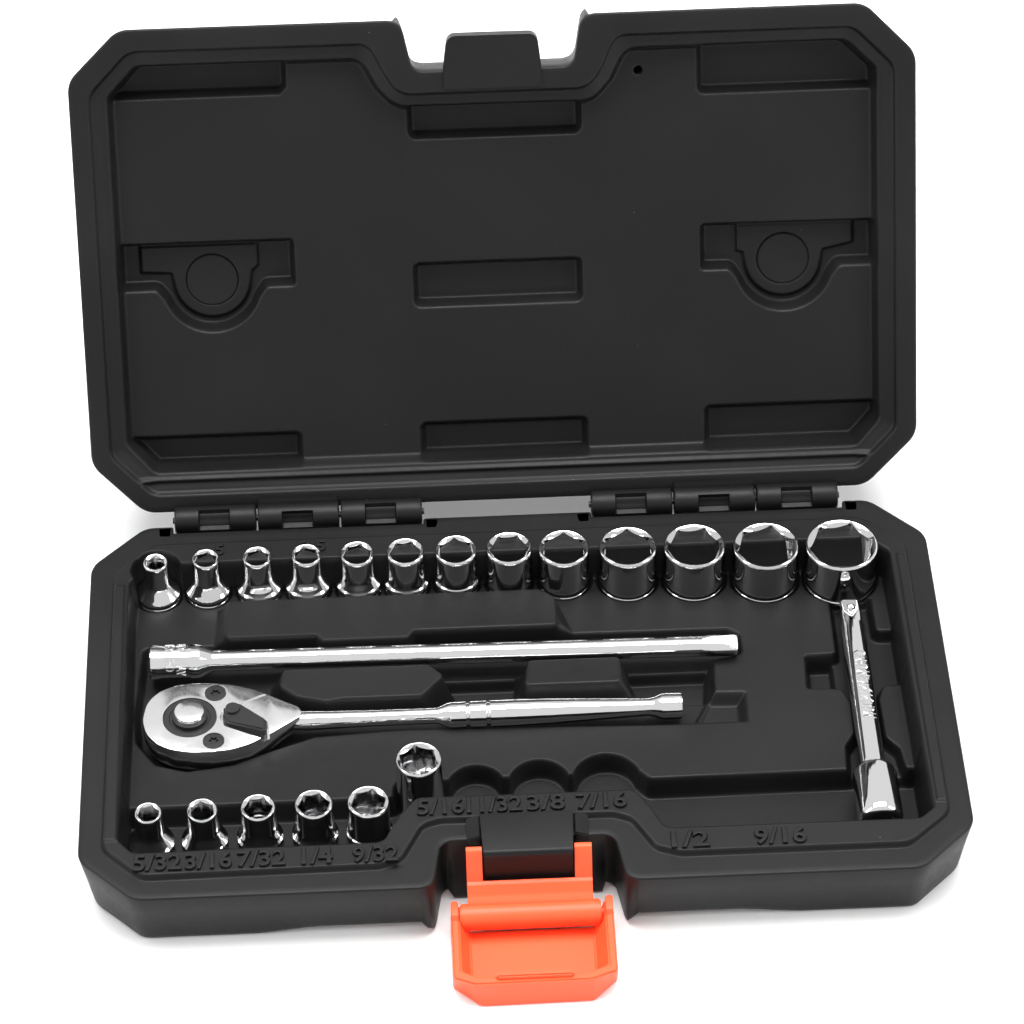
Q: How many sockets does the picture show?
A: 19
